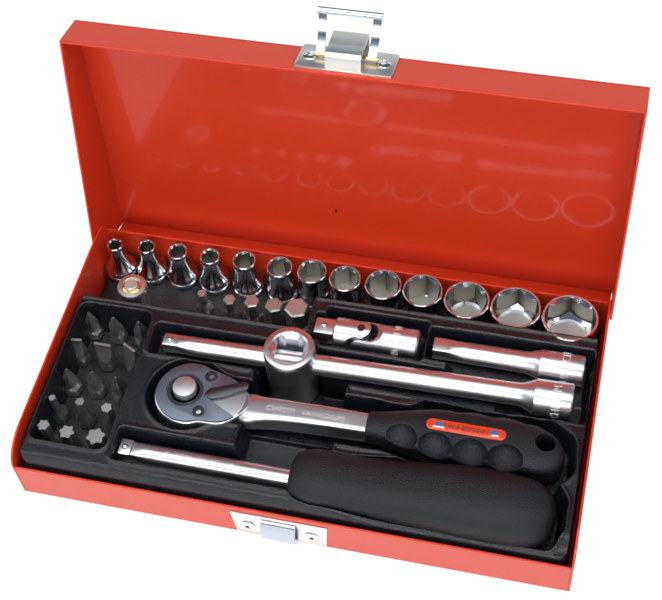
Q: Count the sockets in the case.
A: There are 13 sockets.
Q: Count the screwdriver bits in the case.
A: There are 20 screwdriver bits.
